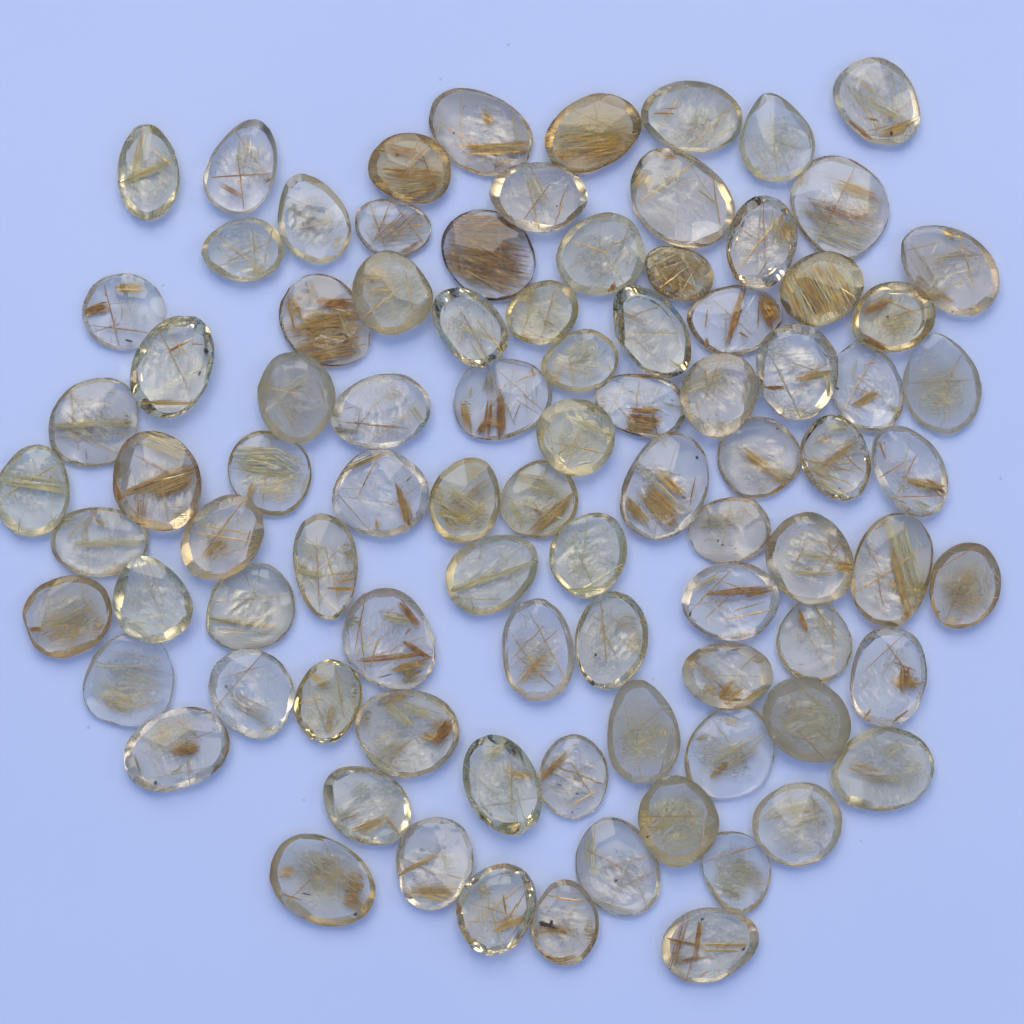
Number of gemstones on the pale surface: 90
